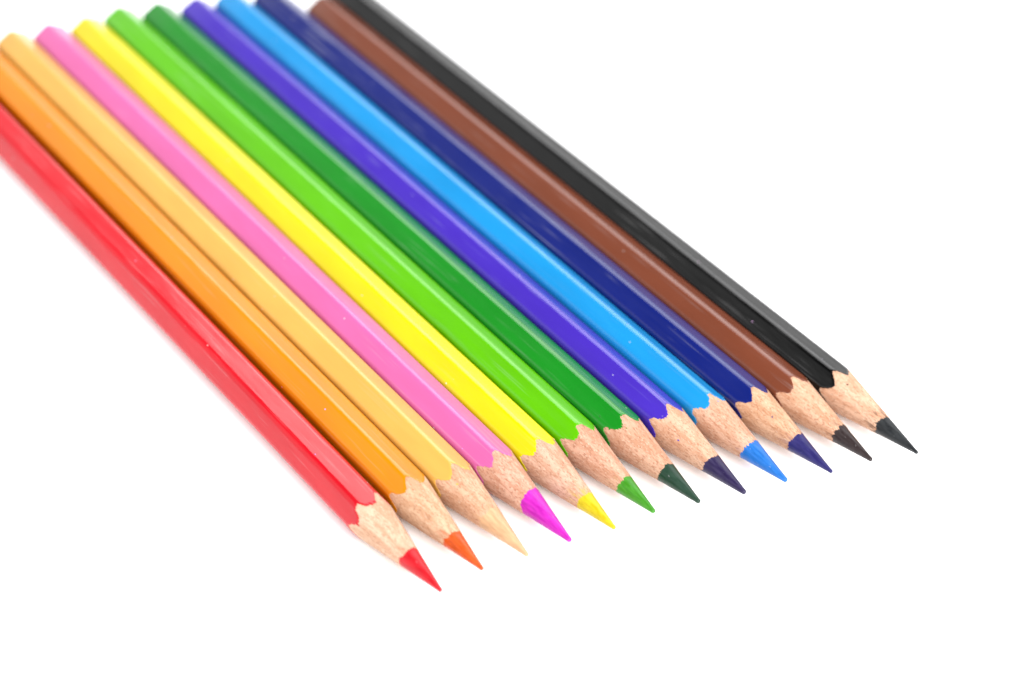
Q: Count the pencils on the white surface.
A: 12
